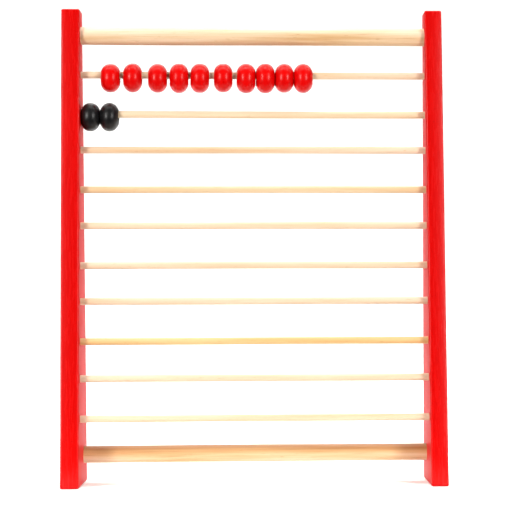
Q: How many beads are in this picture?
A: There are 12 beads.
